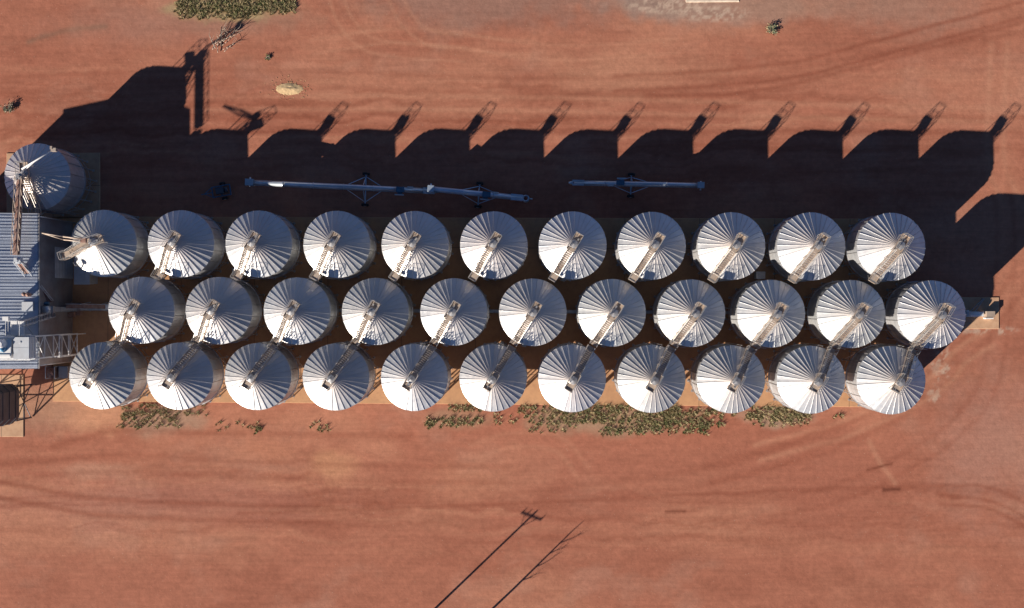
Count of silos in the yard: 34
